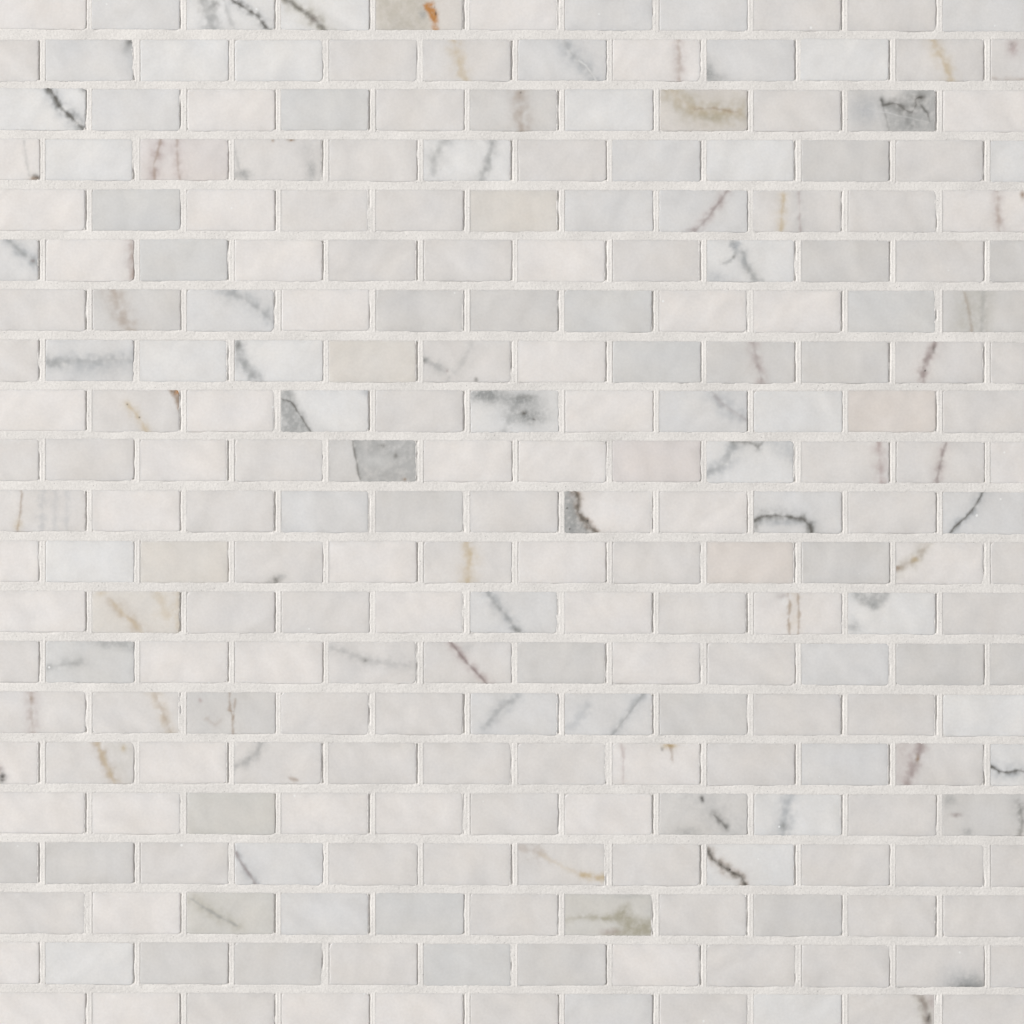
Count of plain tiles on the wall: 166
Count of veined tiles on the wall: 75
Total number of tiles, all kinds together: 241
